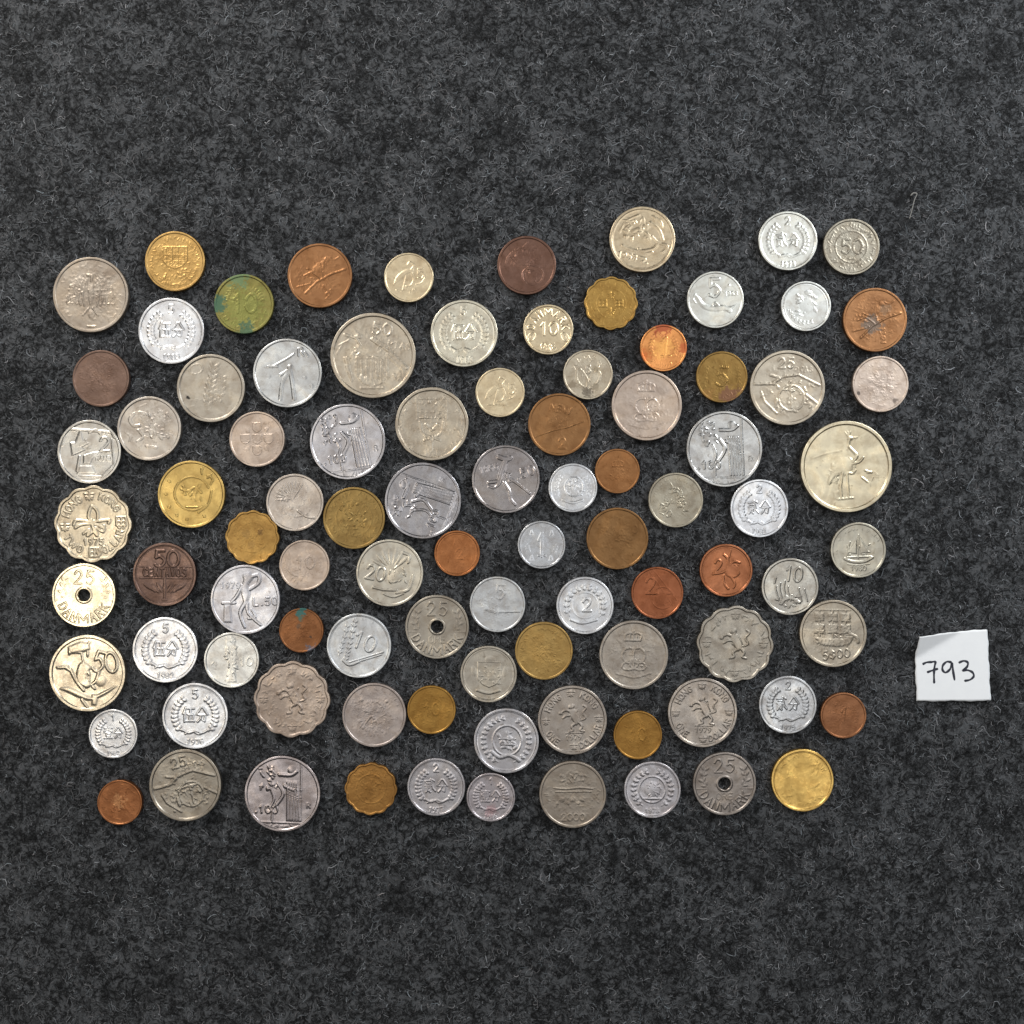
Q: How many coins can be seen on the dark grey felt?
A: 92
